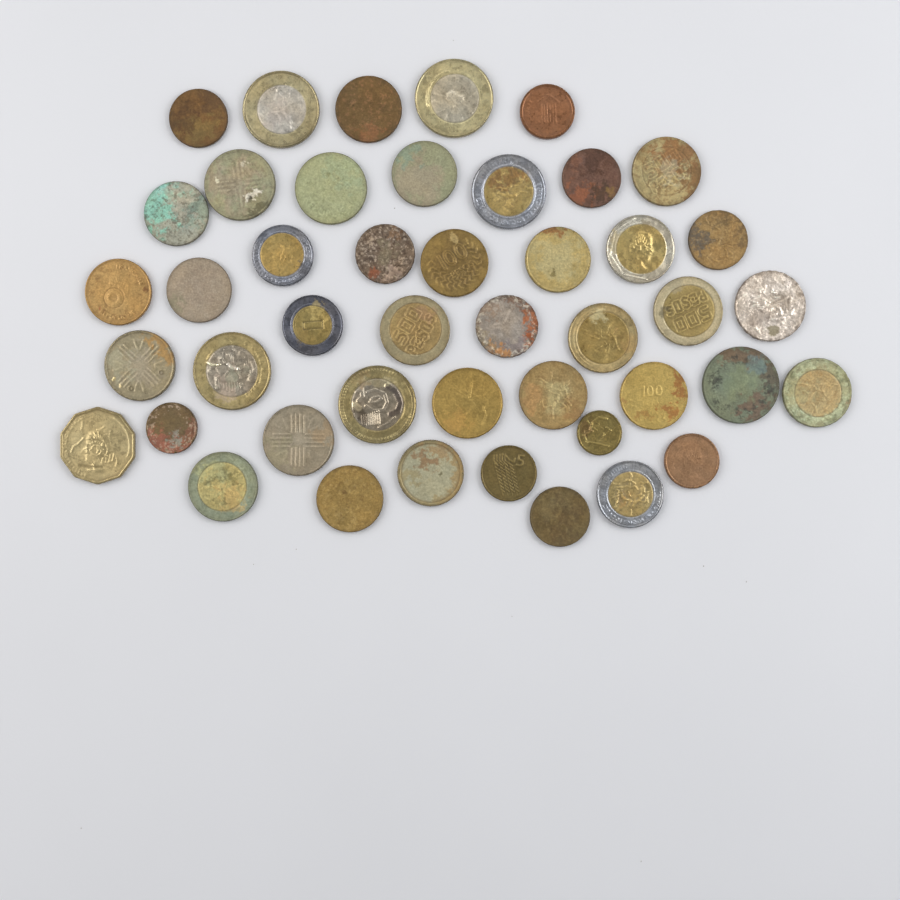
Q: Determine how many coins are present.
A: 45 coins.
